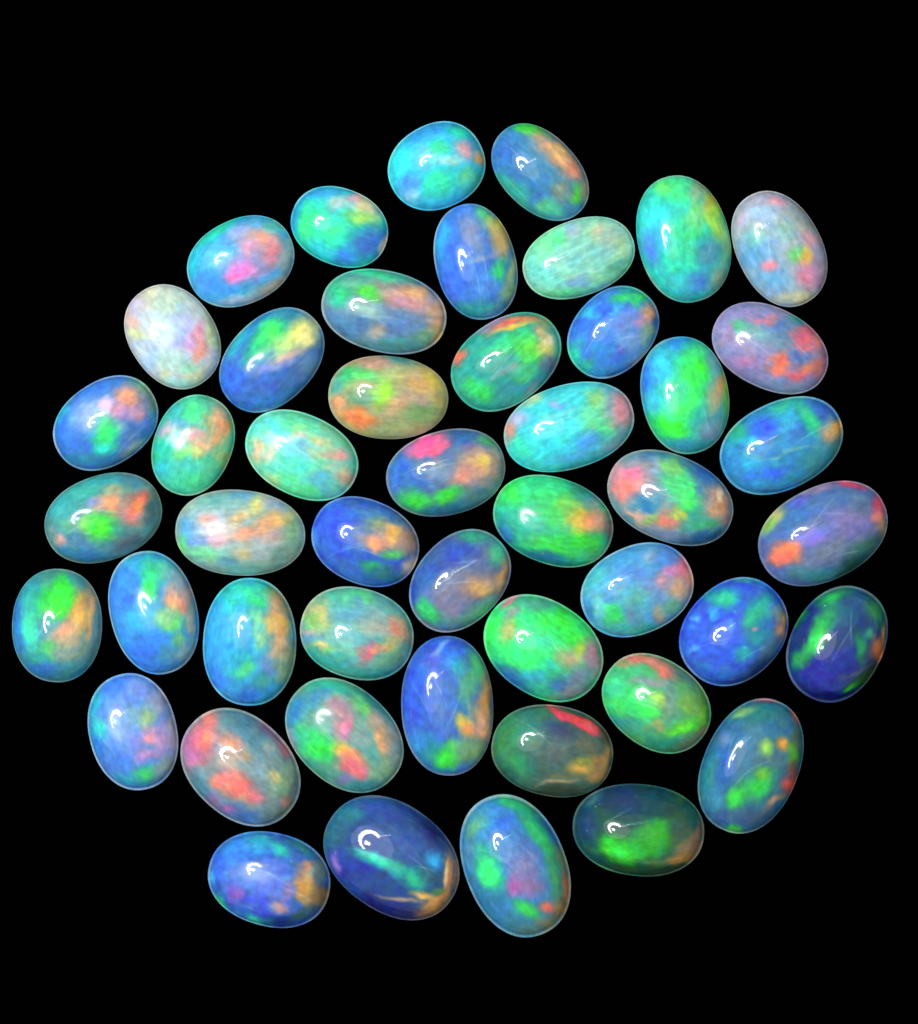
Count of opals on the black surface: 48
